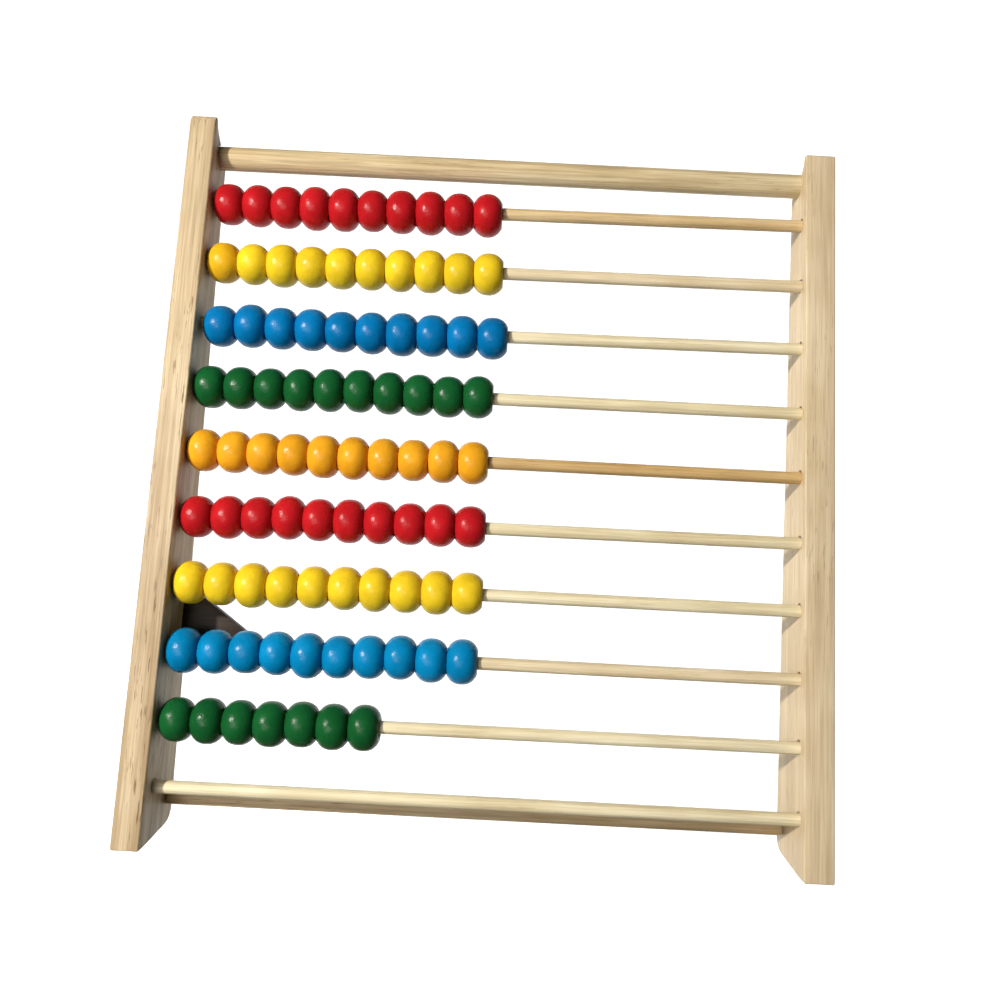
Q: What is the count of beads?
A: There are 87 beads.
